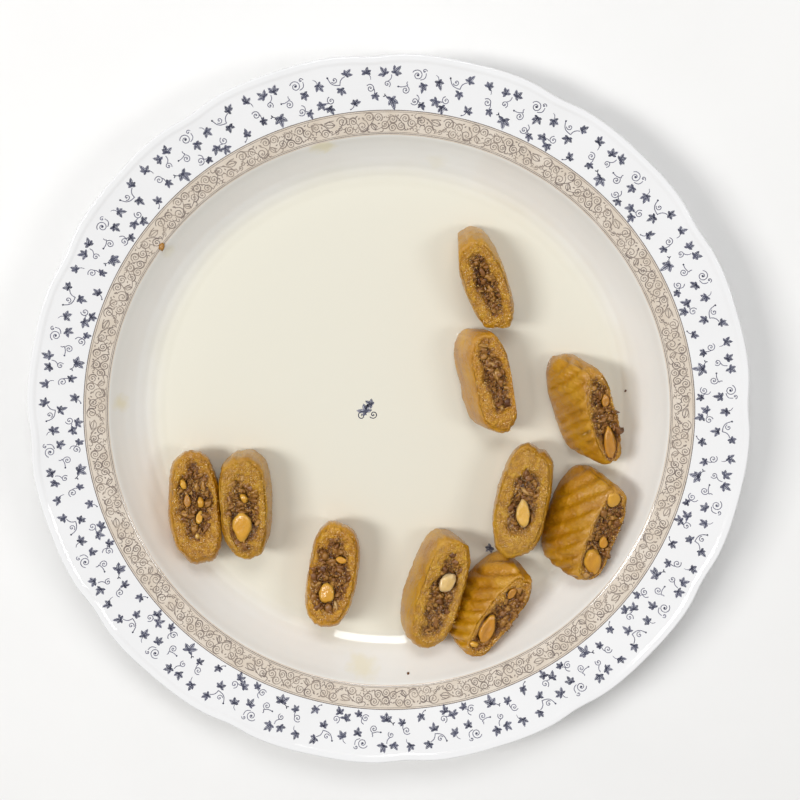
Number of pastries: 10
